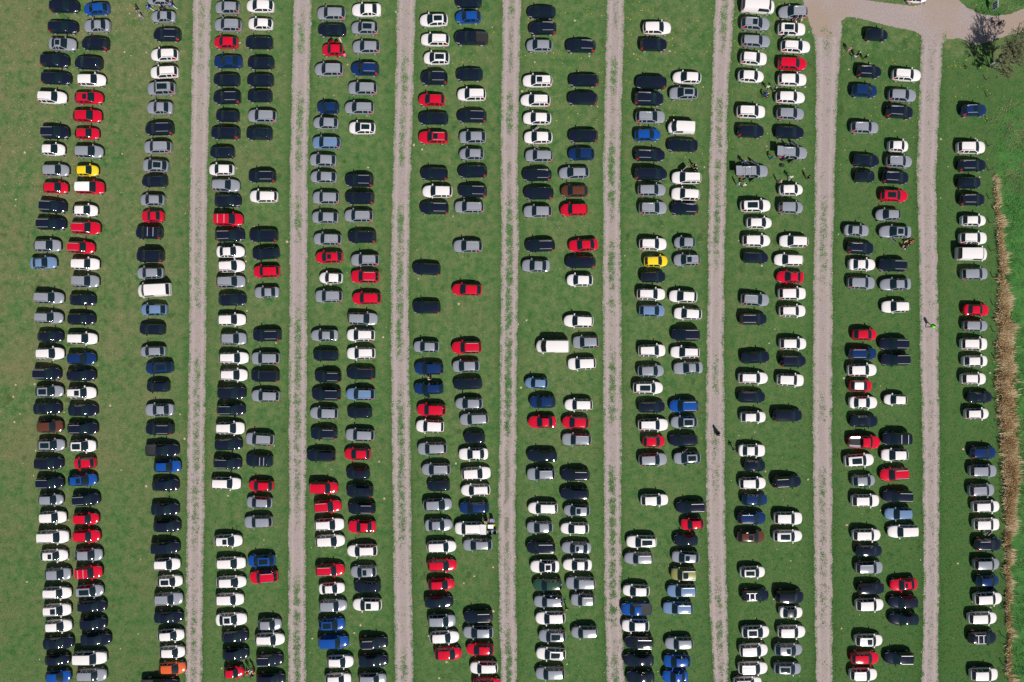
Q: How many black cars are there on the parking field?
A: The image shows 167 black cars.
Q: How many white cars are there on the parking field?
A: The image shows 157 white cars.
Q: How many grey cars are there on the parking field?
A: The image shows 132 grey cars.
